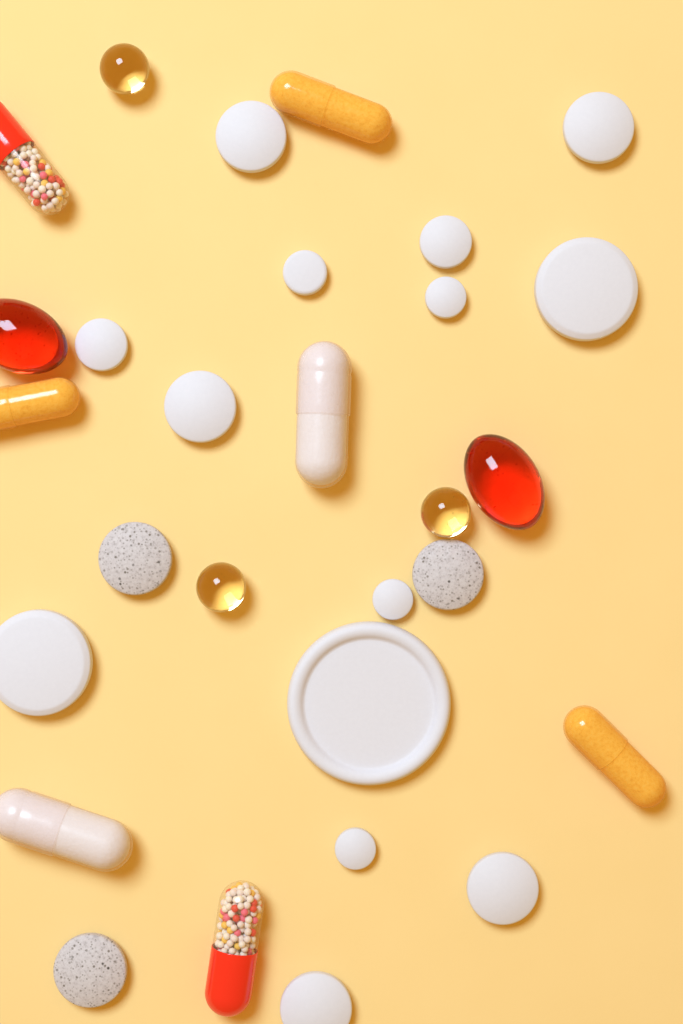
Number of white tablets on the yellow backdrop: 14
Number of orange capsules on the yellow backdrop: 3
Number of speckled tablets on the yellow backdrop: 3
